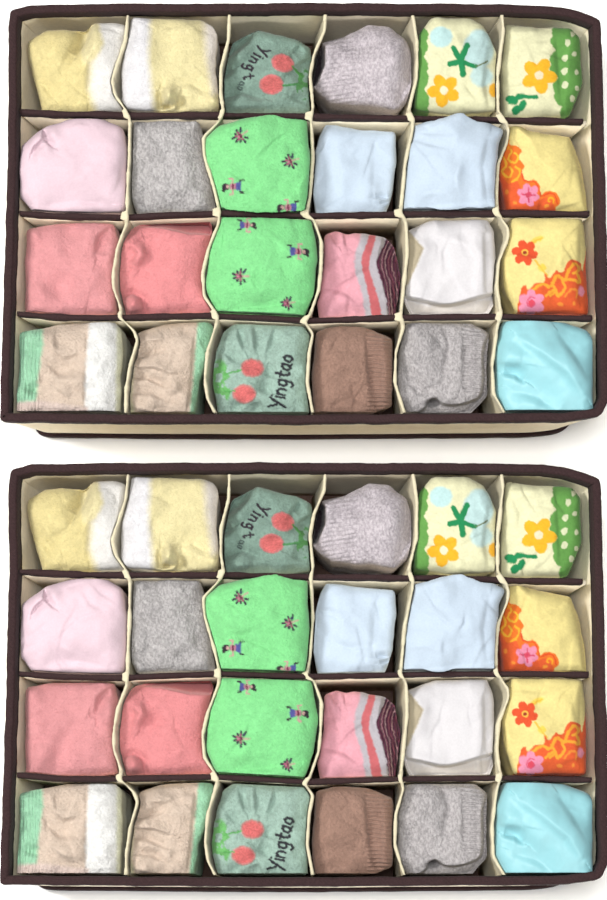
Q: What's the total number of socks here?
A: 48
